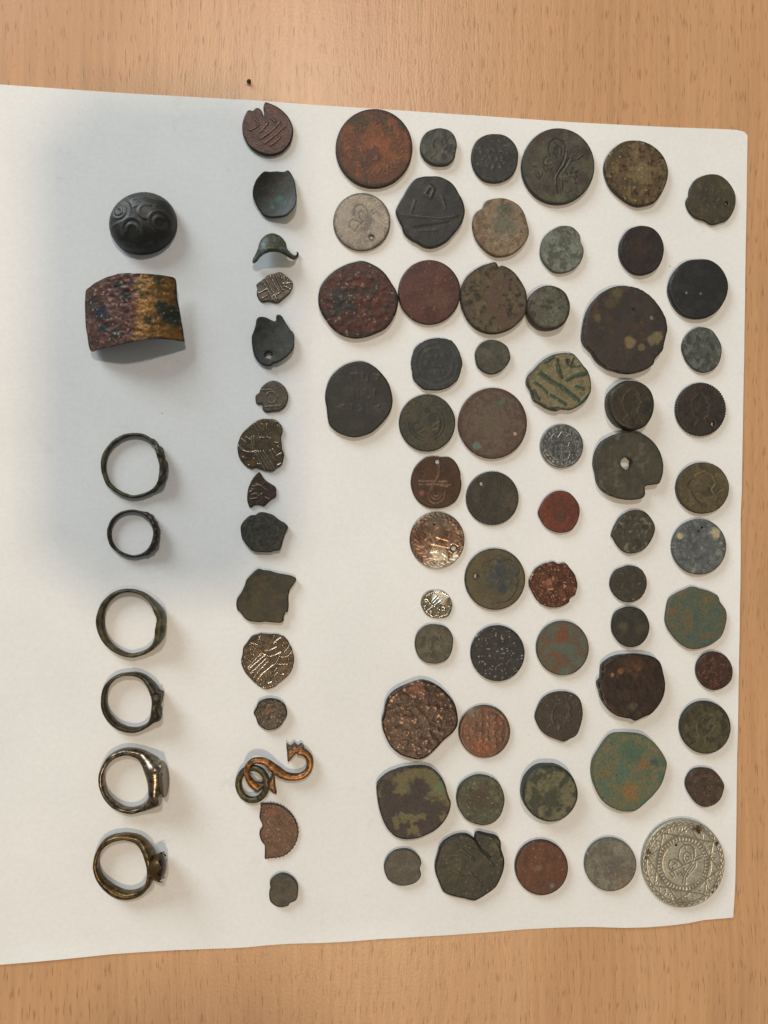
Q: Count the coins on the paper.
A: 73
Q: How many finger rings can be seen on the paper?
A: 6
